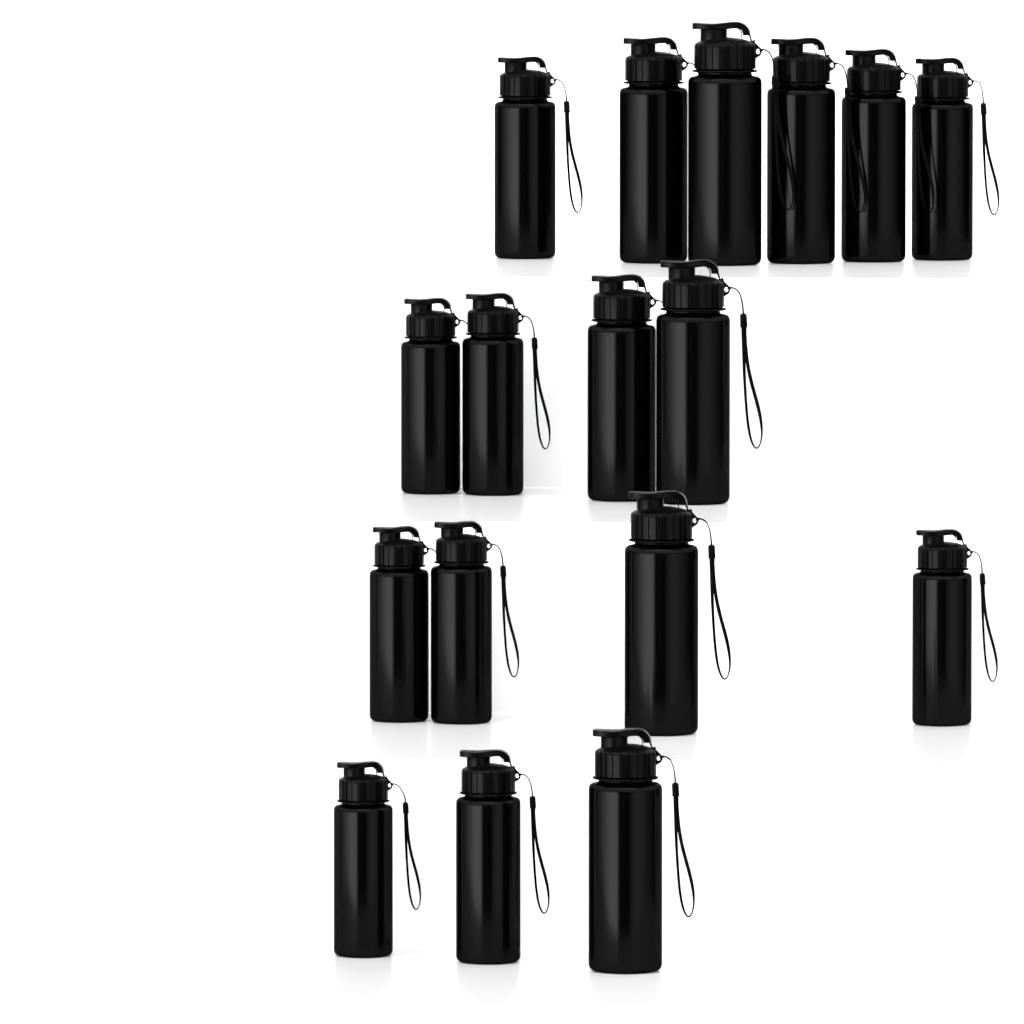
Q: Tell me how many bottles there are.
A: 17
